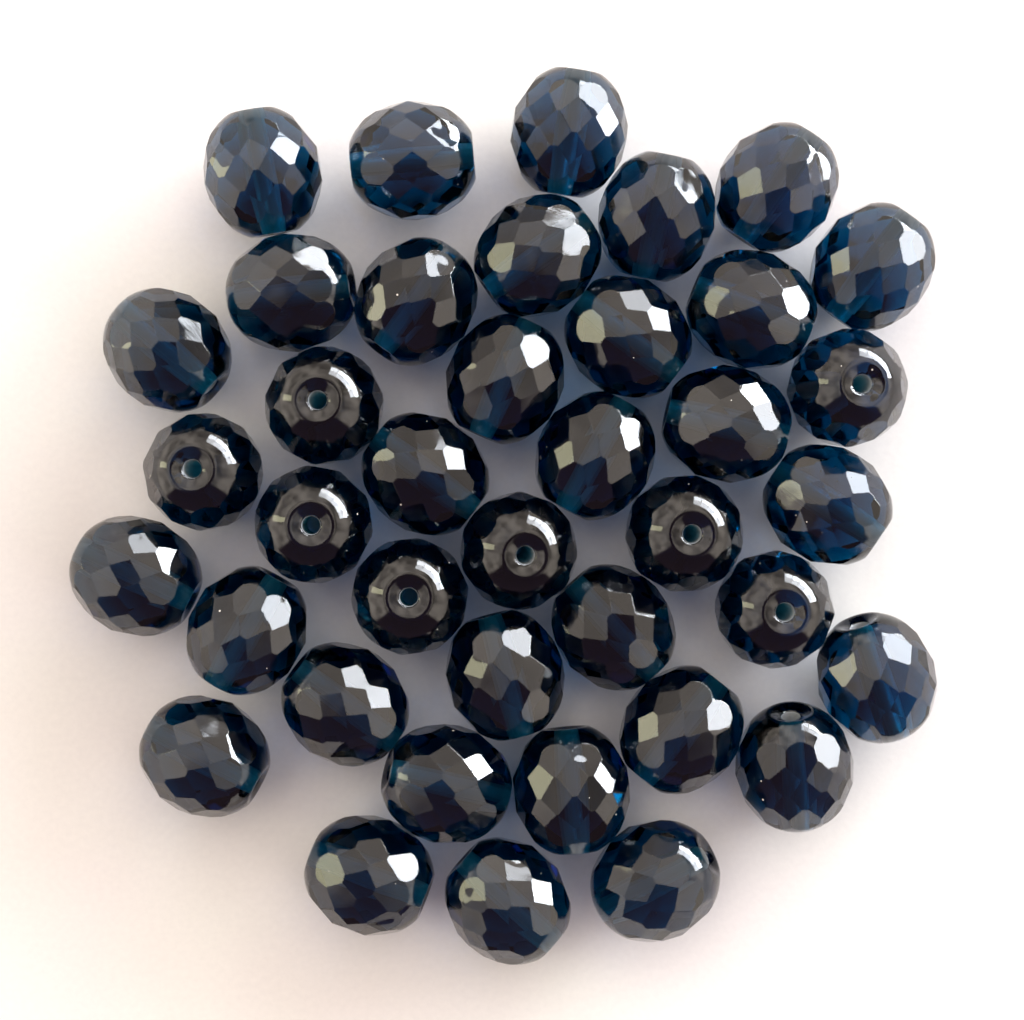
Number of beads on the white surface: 39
